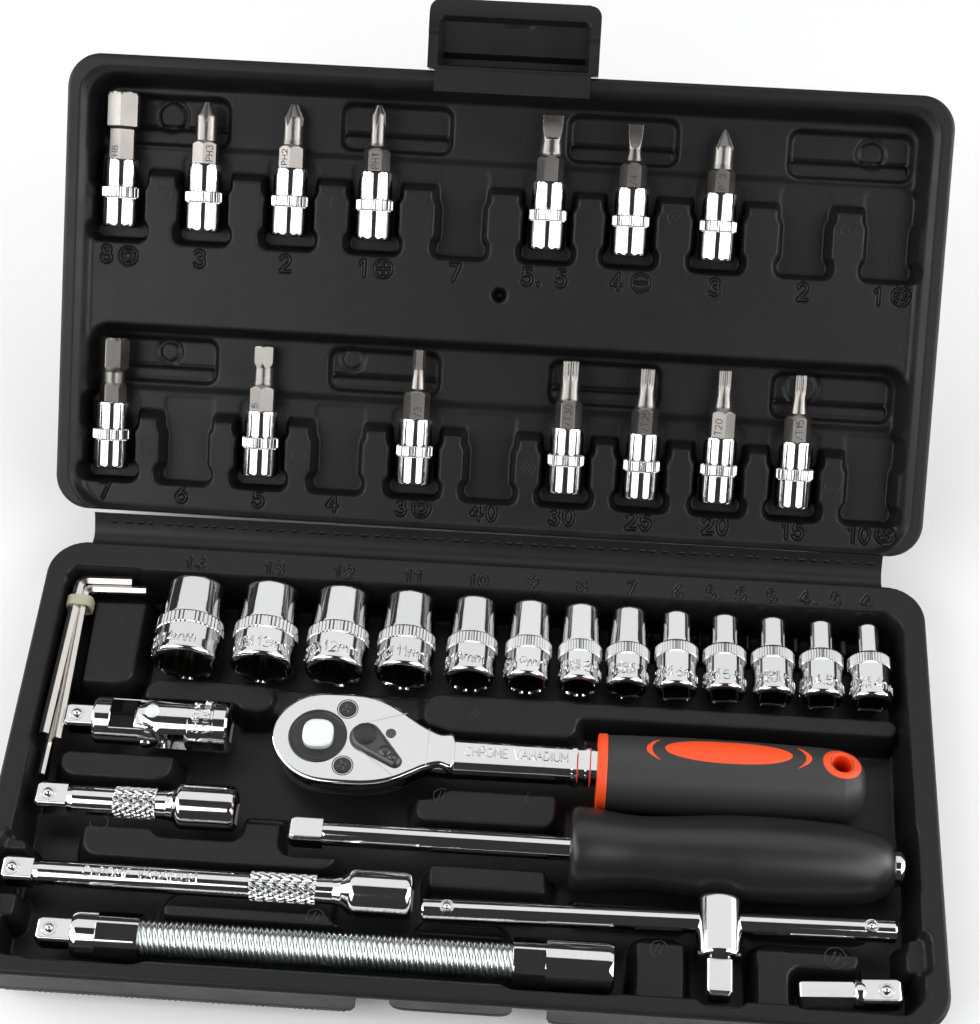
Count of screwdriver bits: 14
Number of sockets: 13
